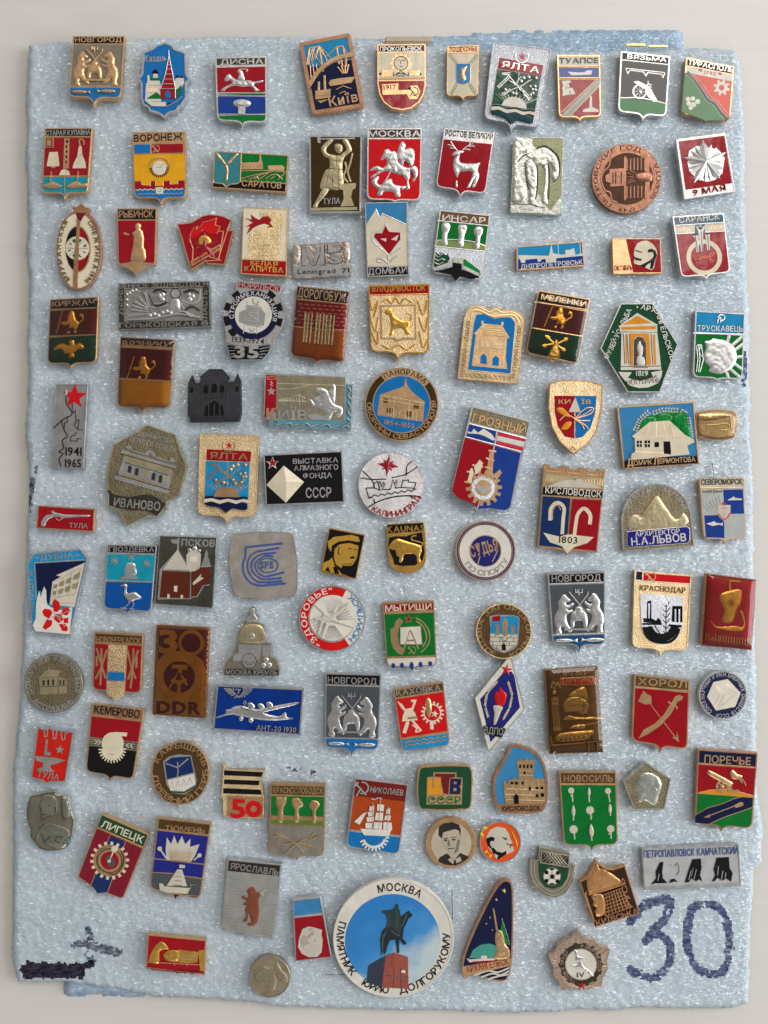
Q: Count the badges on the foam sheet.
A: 105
